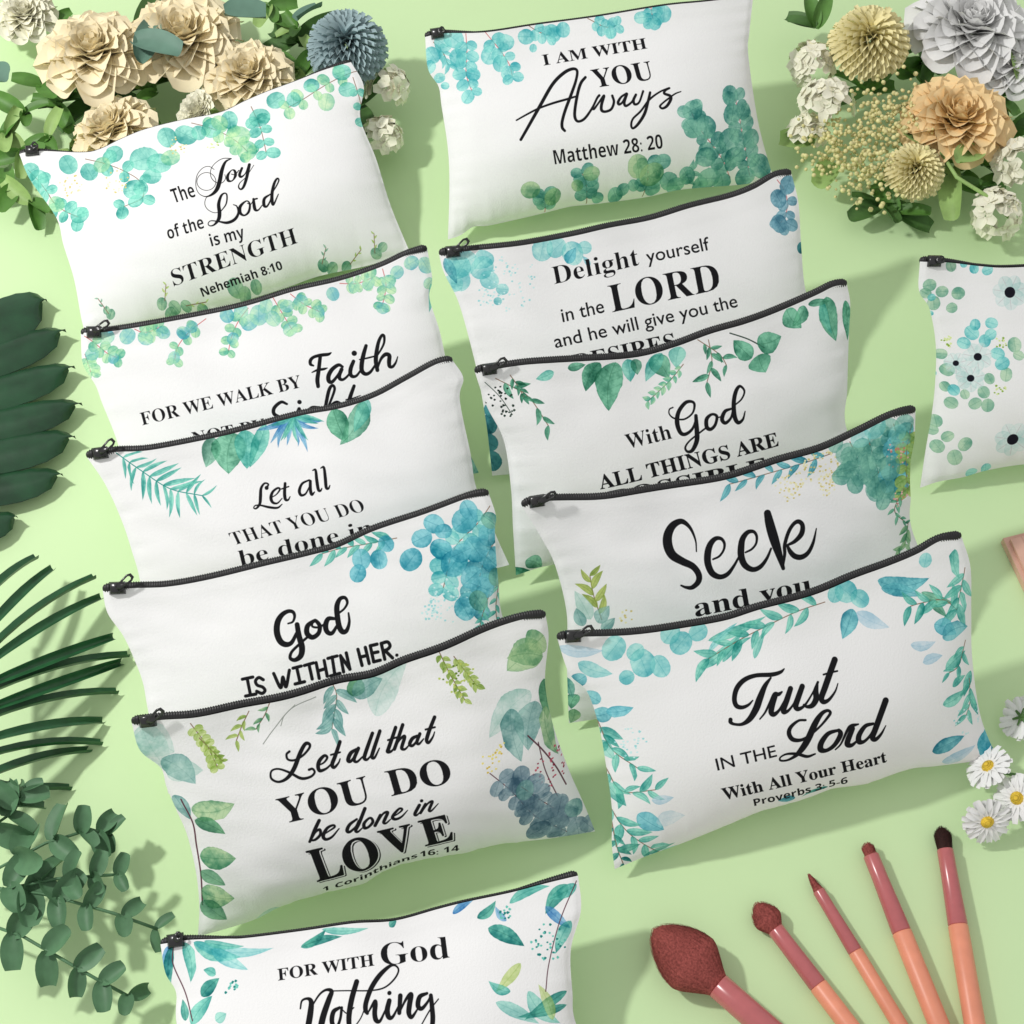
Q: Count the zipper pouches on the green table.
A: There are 12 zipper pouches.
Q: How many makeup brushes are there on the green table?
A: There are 5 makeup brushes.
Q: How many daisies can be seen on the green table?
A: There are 4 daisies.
